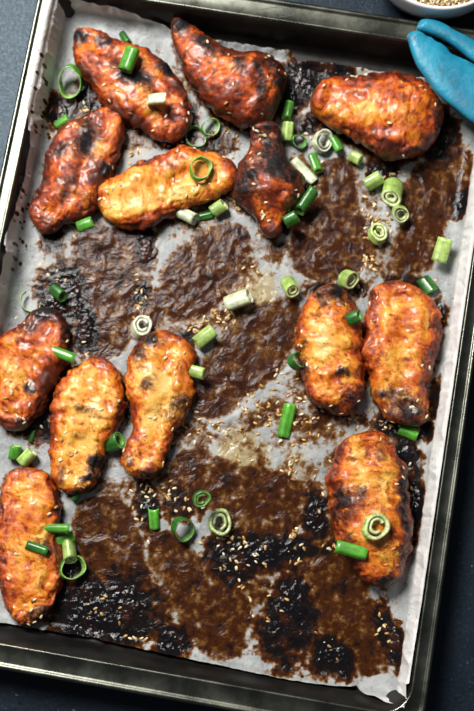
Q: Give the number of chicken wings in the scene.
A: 13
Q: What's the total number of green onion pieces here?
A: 57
